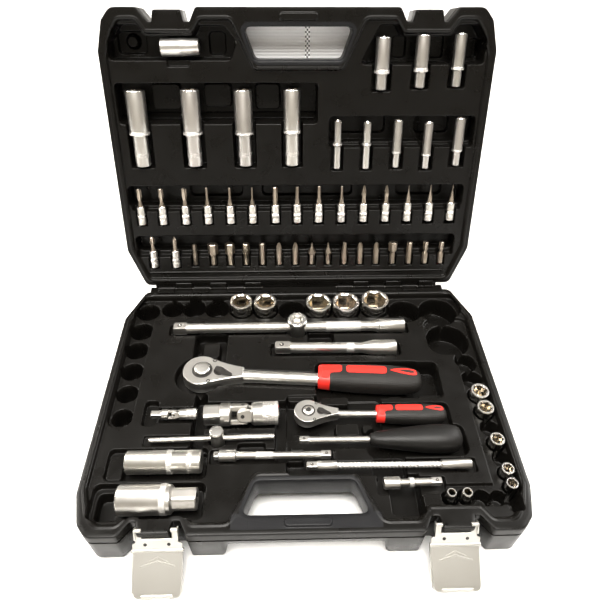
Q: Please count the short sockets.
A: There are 12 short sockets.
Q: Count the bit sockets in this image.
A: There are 17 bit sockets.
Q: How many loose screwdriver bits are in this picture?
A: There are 16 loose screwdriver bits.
